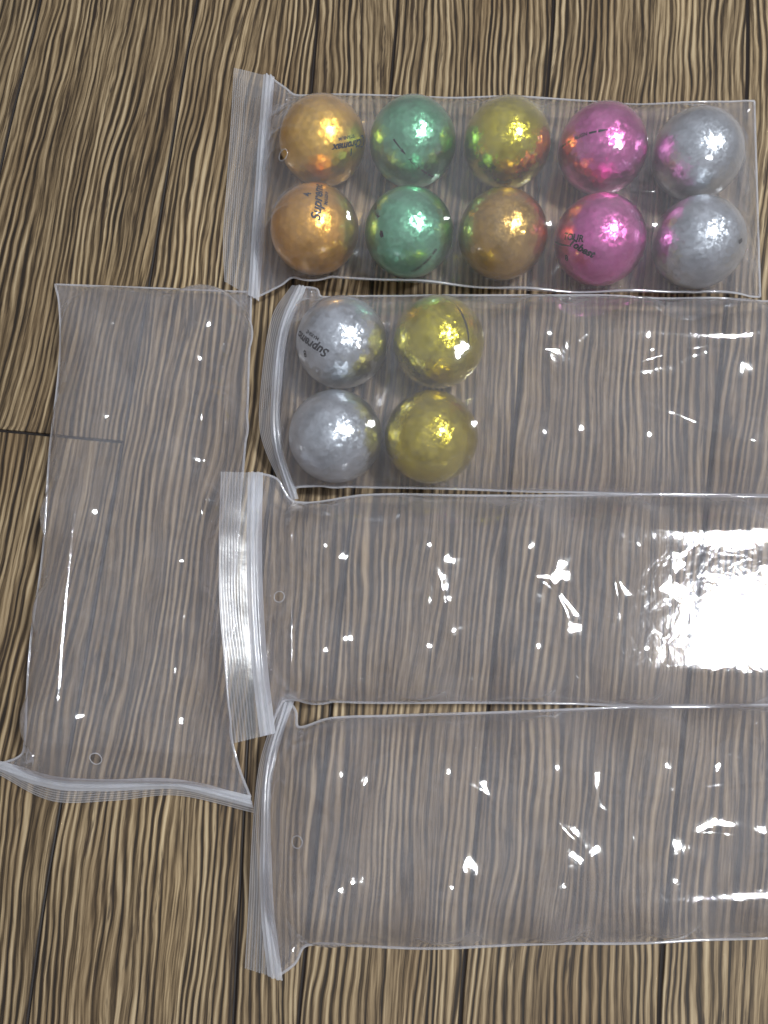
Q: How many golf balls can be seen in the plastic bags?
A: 14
